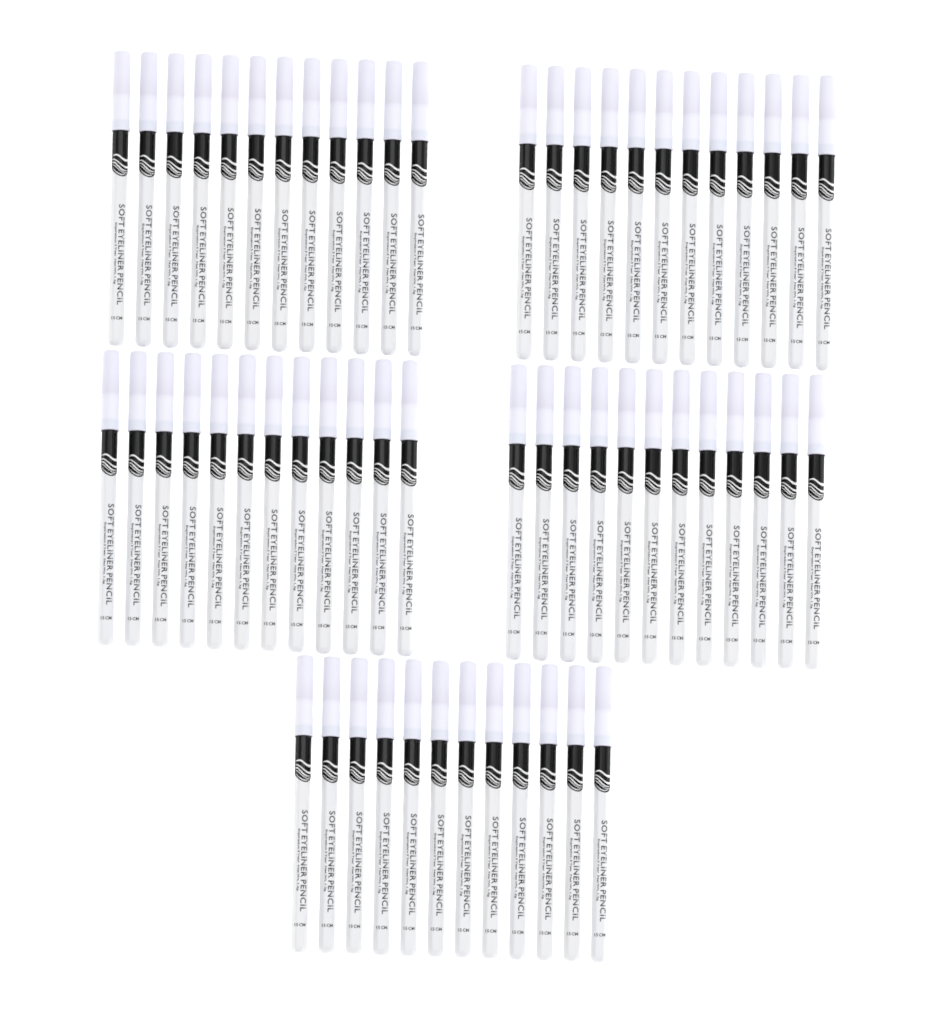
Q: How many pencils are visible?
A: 60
